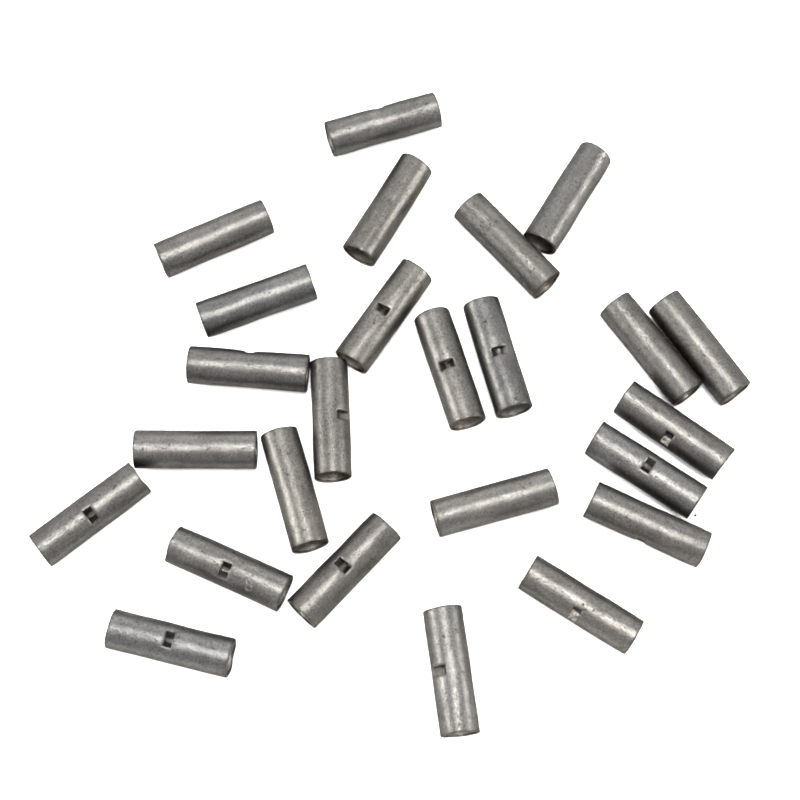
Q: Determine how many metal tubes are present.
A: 25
